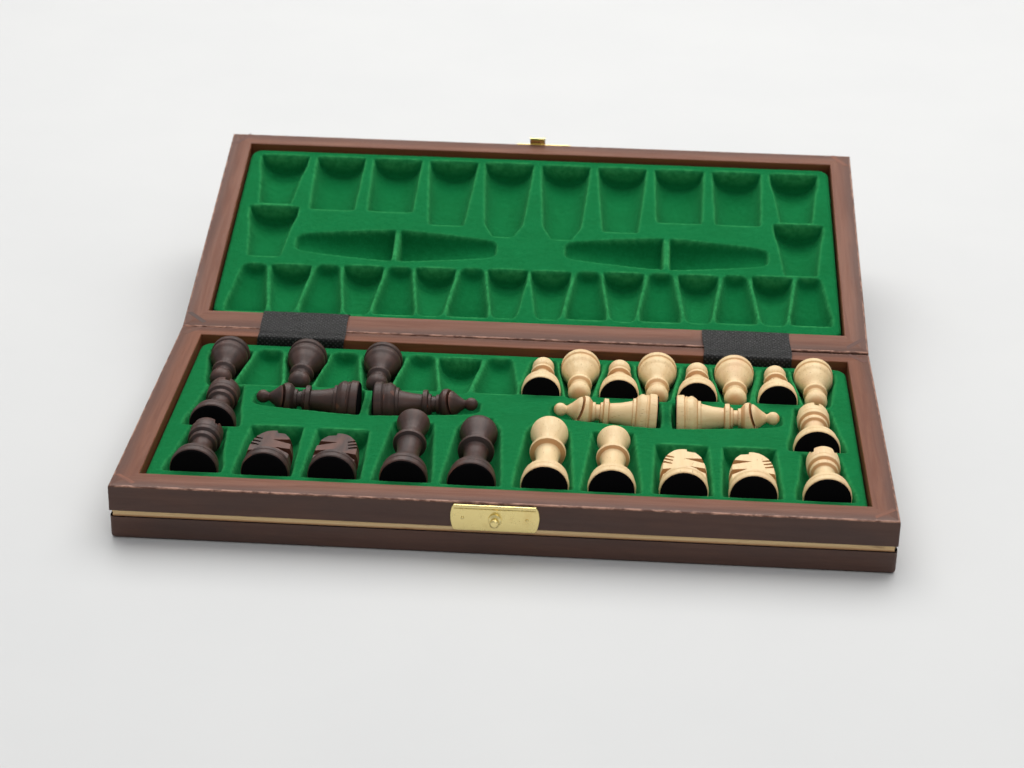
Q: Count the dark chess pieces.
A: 11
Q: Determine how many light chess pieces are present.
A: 16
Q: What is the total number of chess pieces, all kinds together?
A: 27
